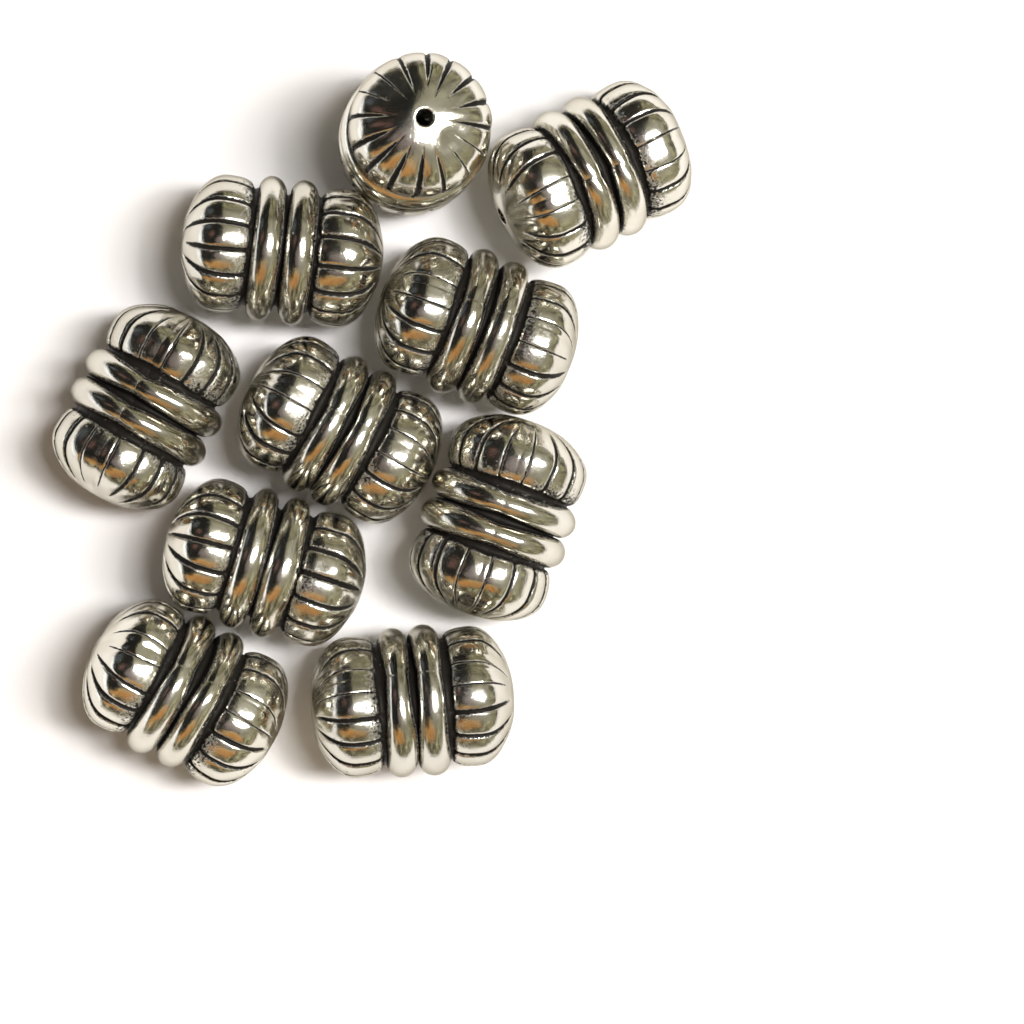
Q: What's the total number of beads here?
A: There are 10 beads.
